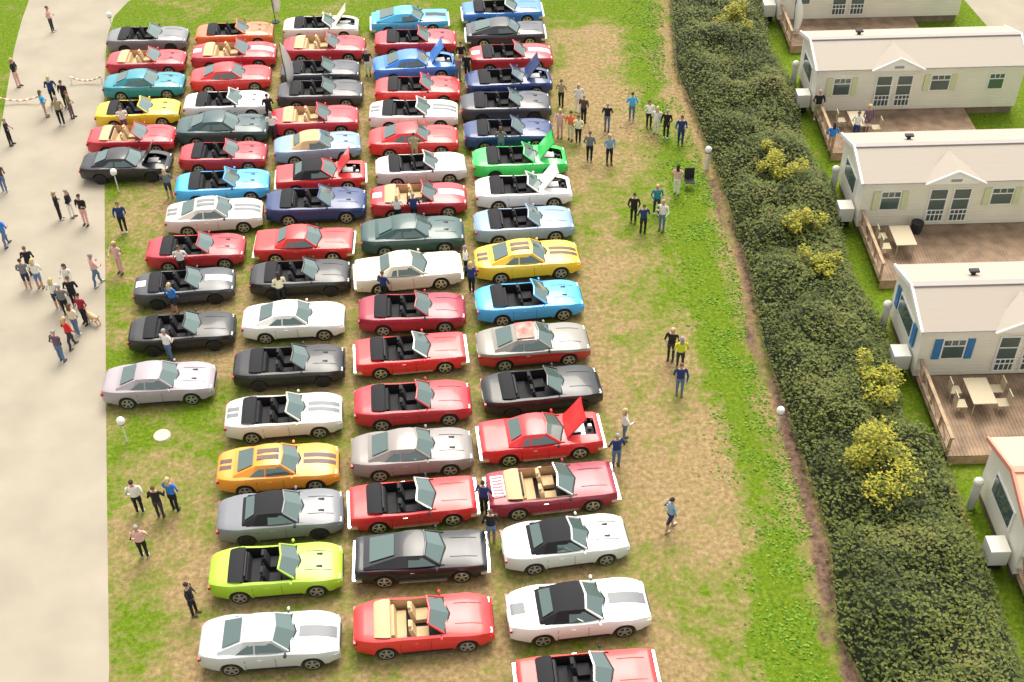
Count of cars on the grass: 70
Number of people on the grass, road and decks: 82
